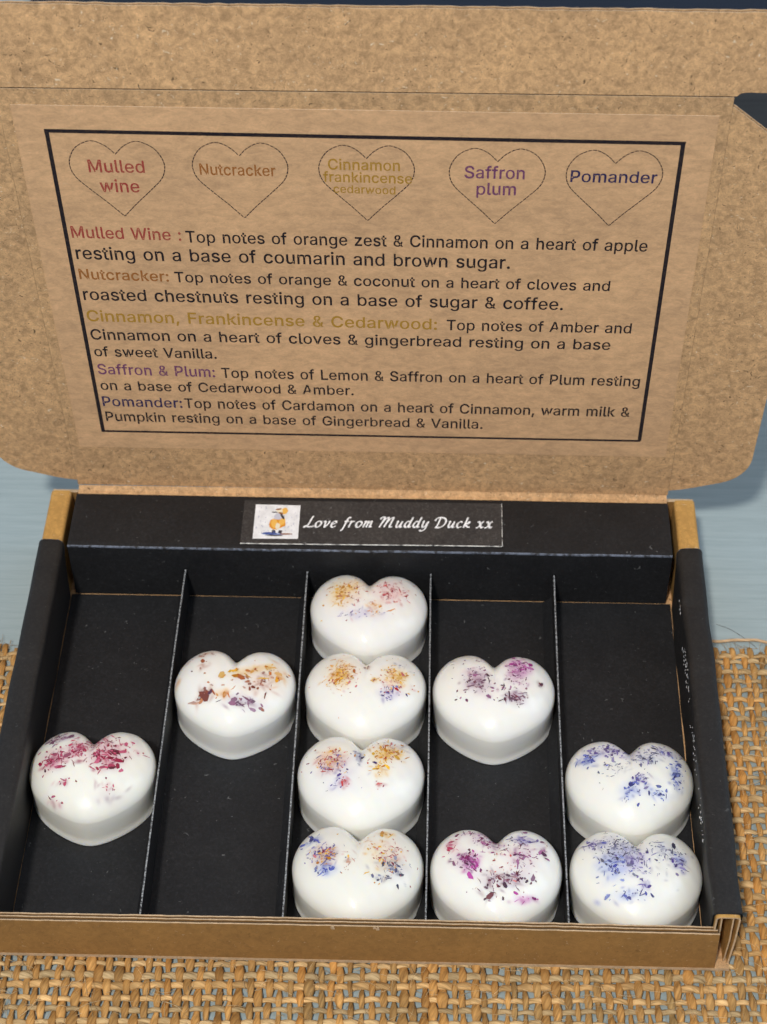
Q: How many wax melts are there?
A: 10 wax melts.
